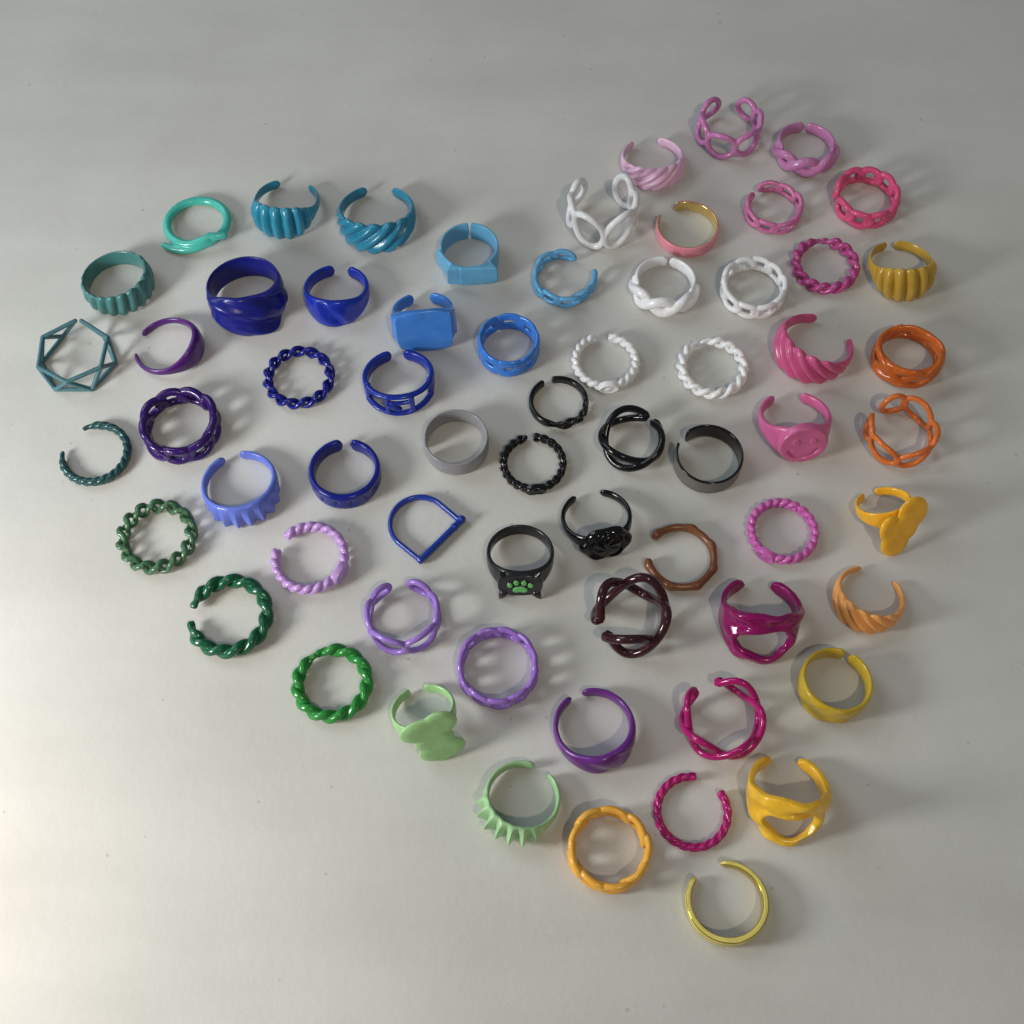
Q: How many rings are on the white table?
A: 64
